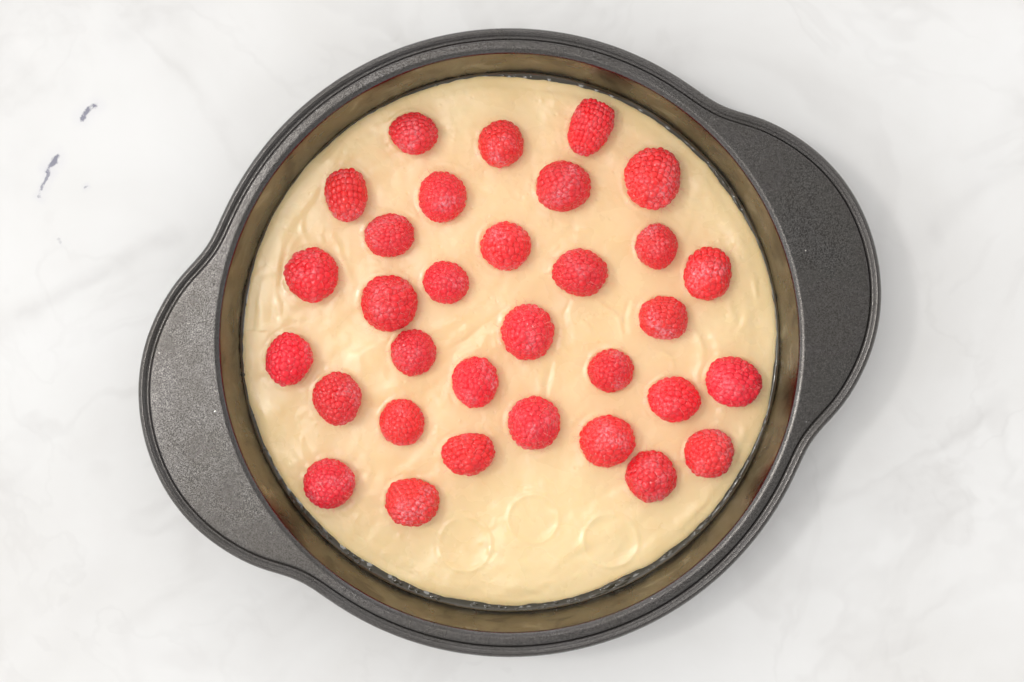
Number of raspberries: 32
